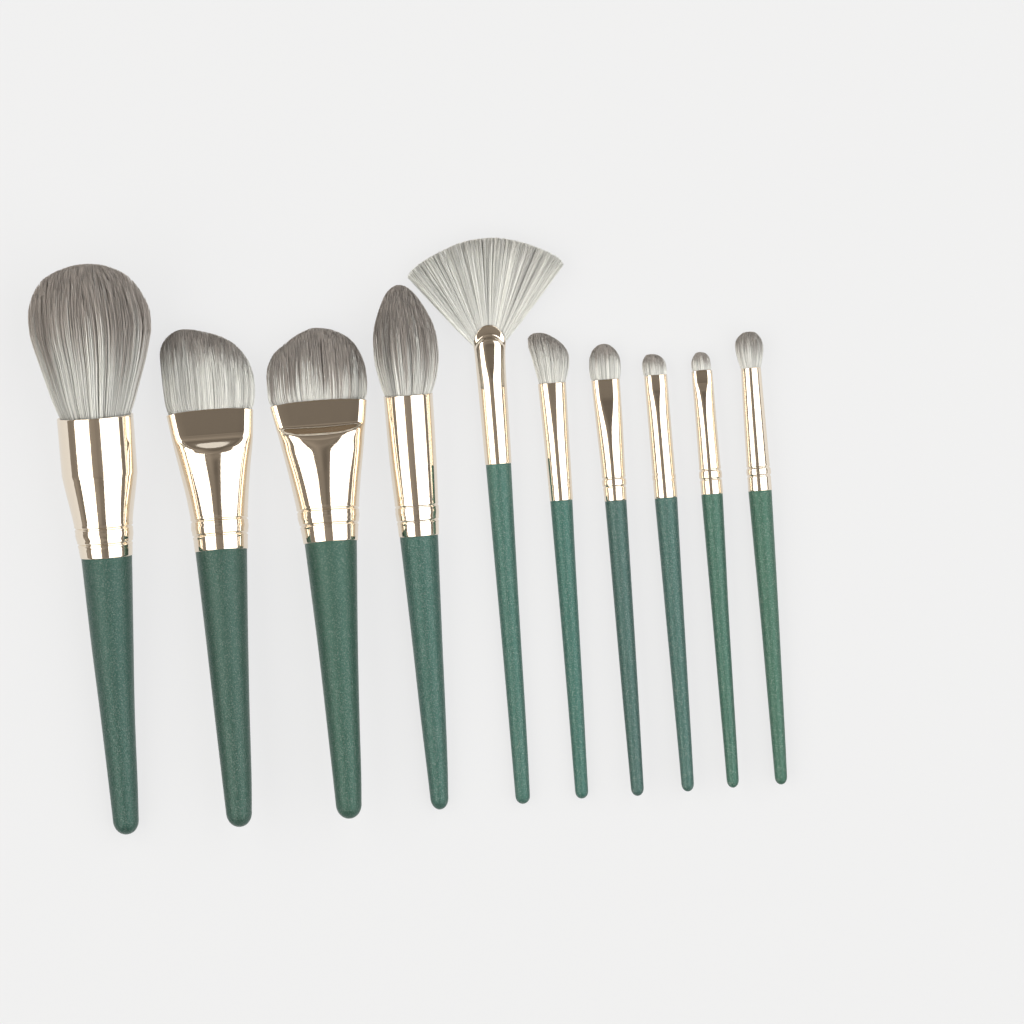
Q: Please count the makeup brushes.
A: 10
